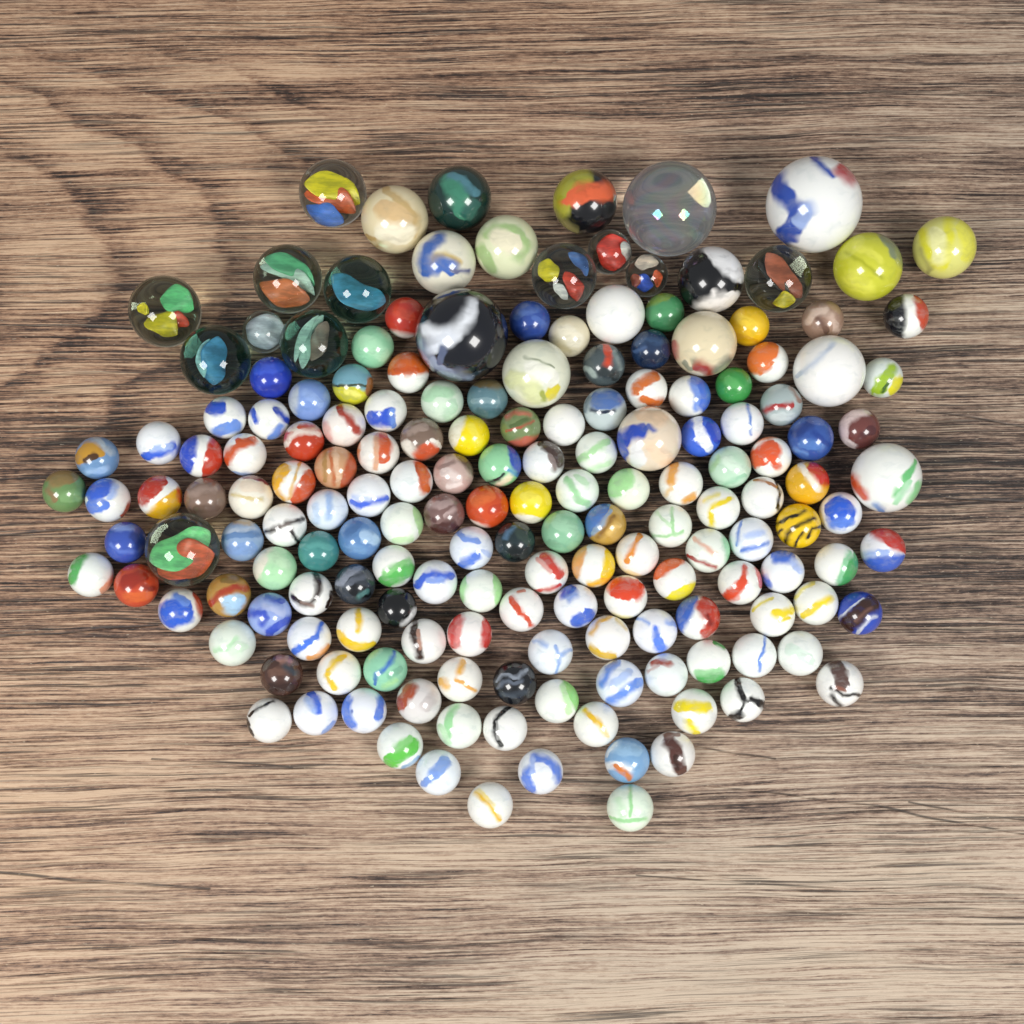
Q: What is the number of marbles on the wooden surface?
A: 173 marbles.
